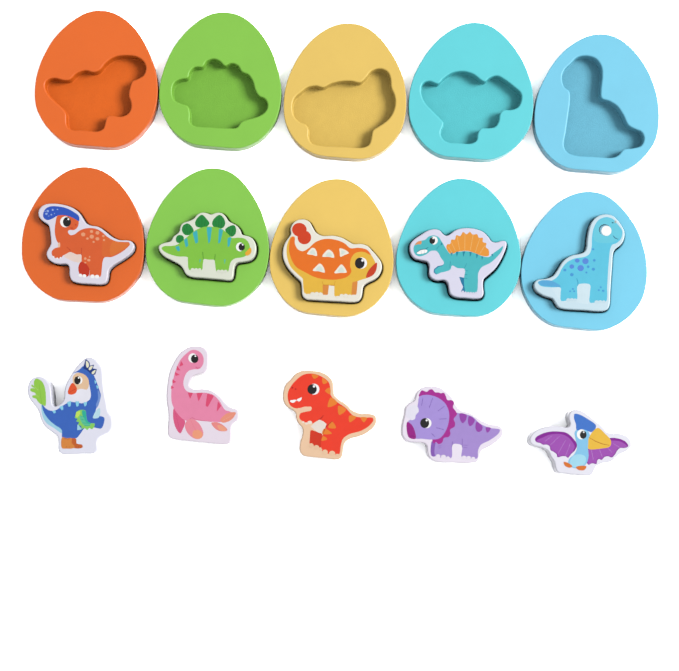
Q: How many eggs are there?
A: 10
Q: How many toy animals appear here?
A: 10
